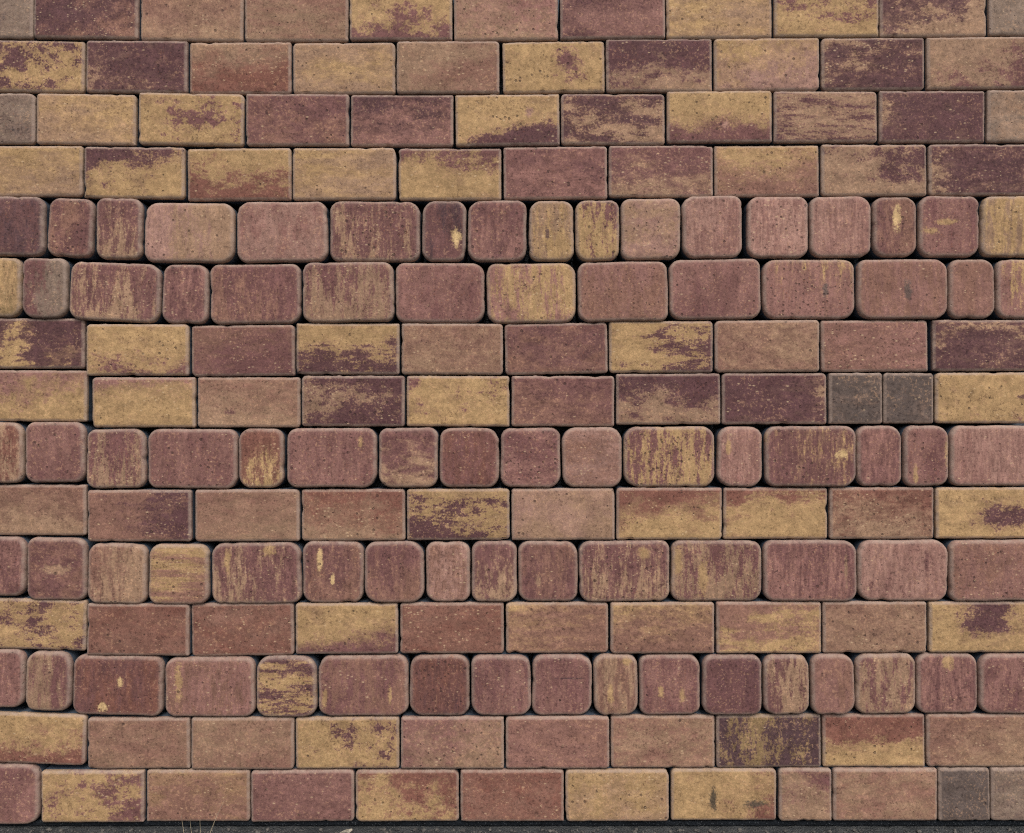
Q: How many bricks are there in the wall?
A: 184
